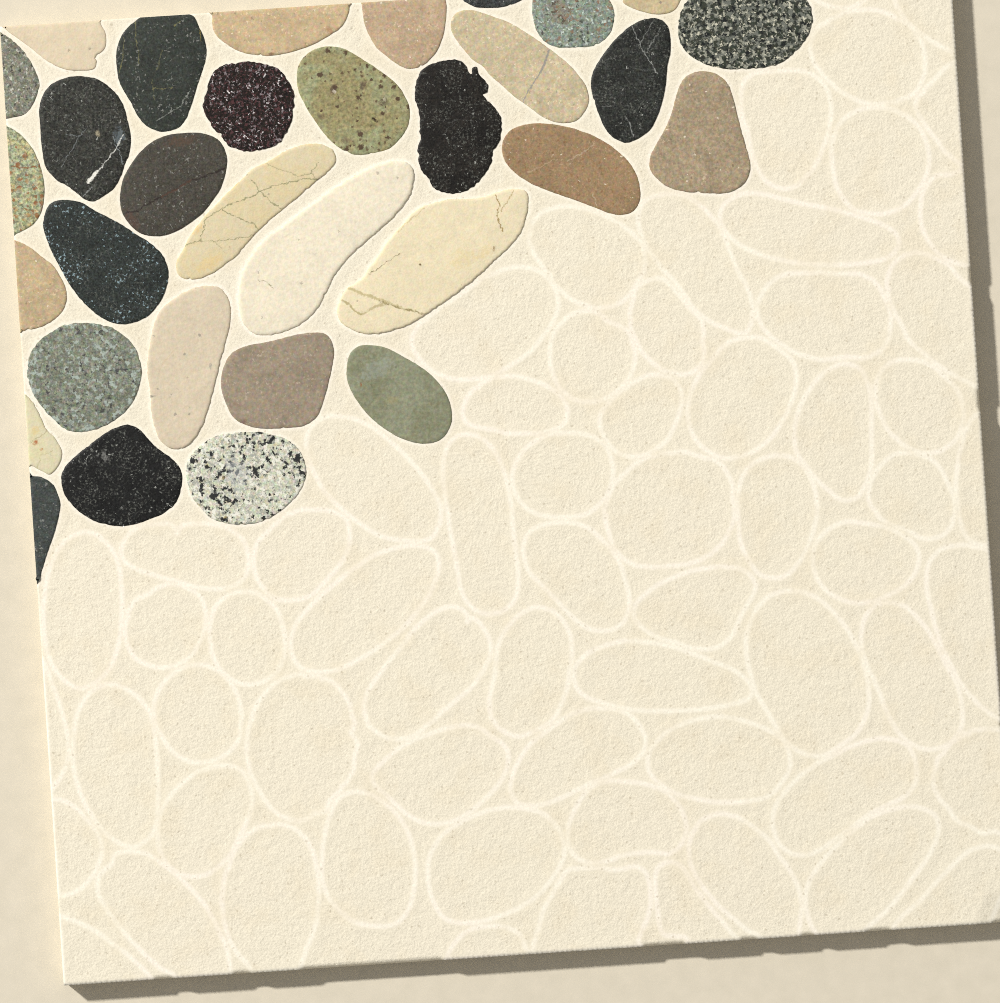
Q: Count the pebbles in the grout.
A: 32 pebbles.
